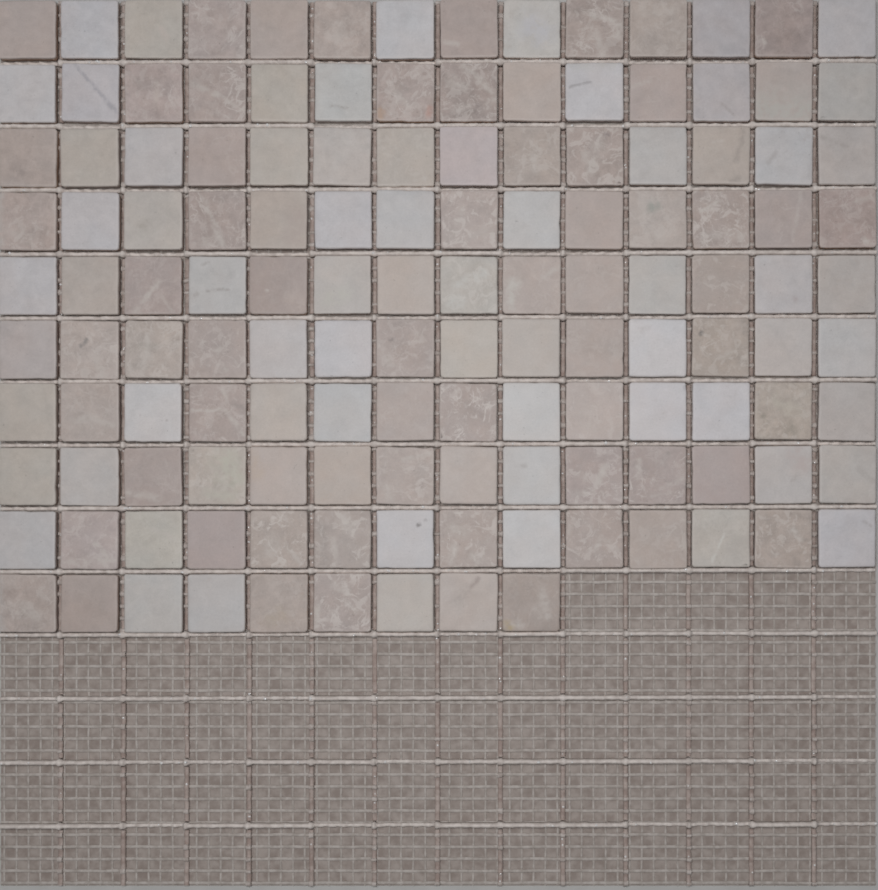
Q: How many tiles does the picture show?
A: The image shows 135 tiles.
